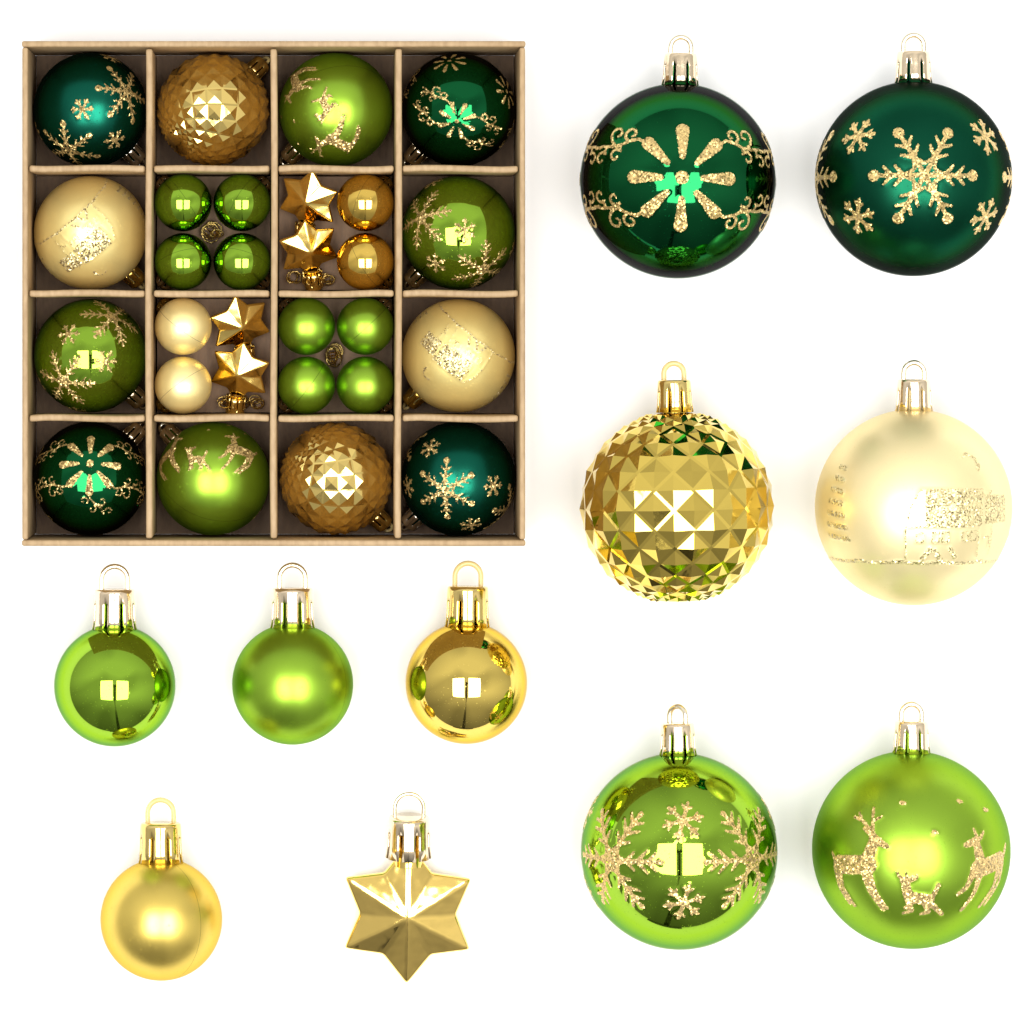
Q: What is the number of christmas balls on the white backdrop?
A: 34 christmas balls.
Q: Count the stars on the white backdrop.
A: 5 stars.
